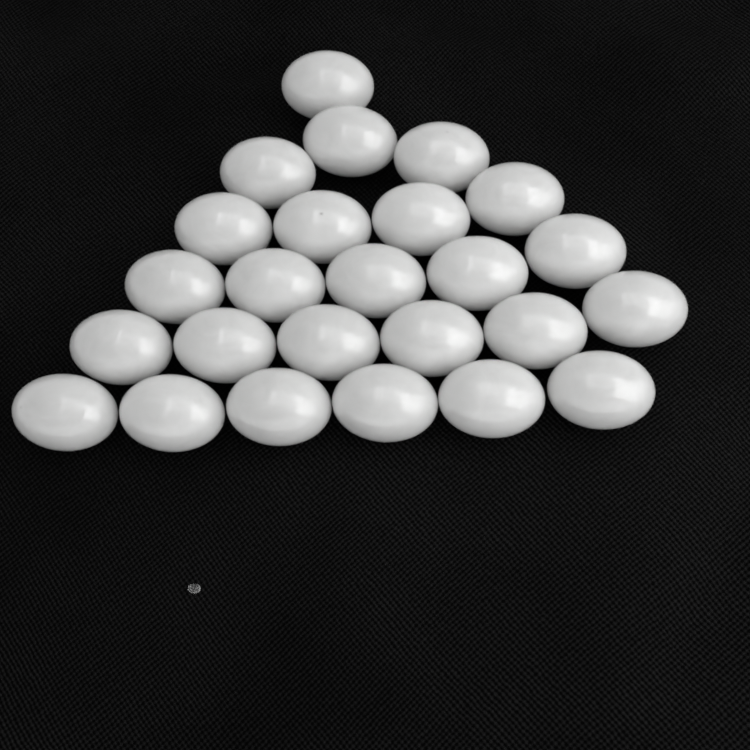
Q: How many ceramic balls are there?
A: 25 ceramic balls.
